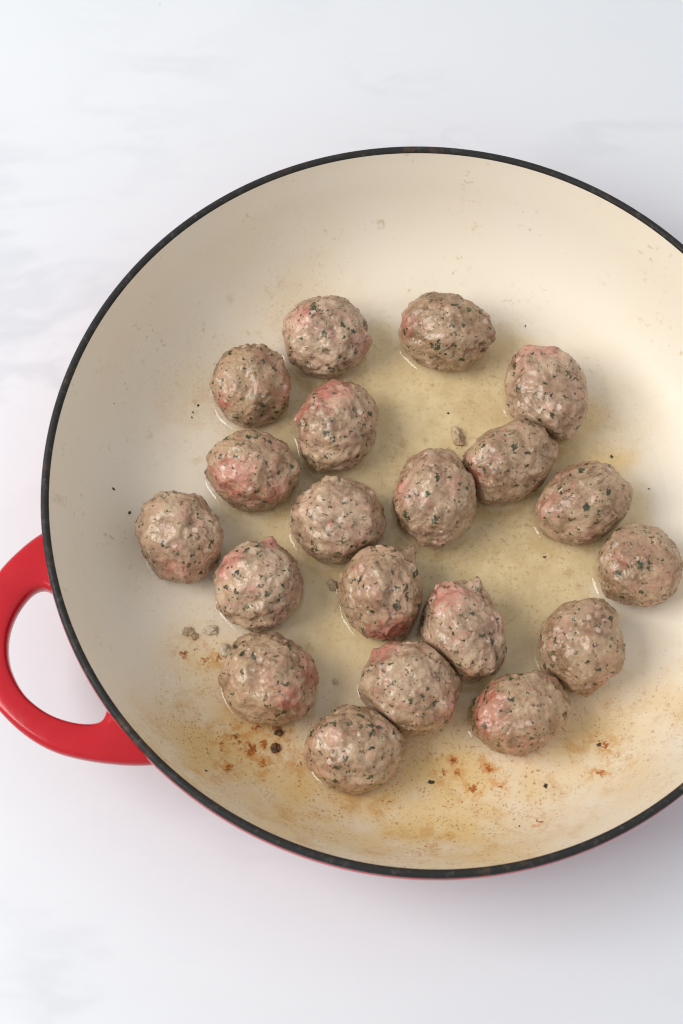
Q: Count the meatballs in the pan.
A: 20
